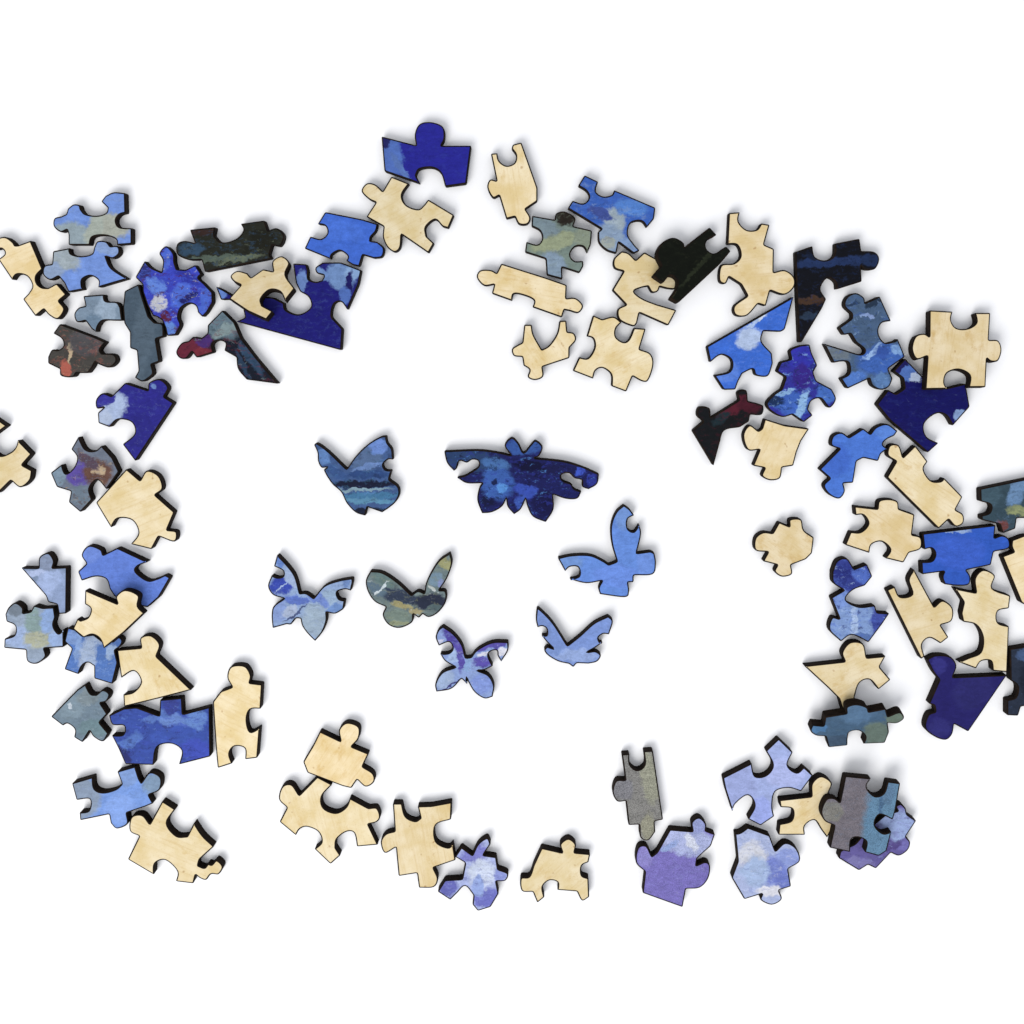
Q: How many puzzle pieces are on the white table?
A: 79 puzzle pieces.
